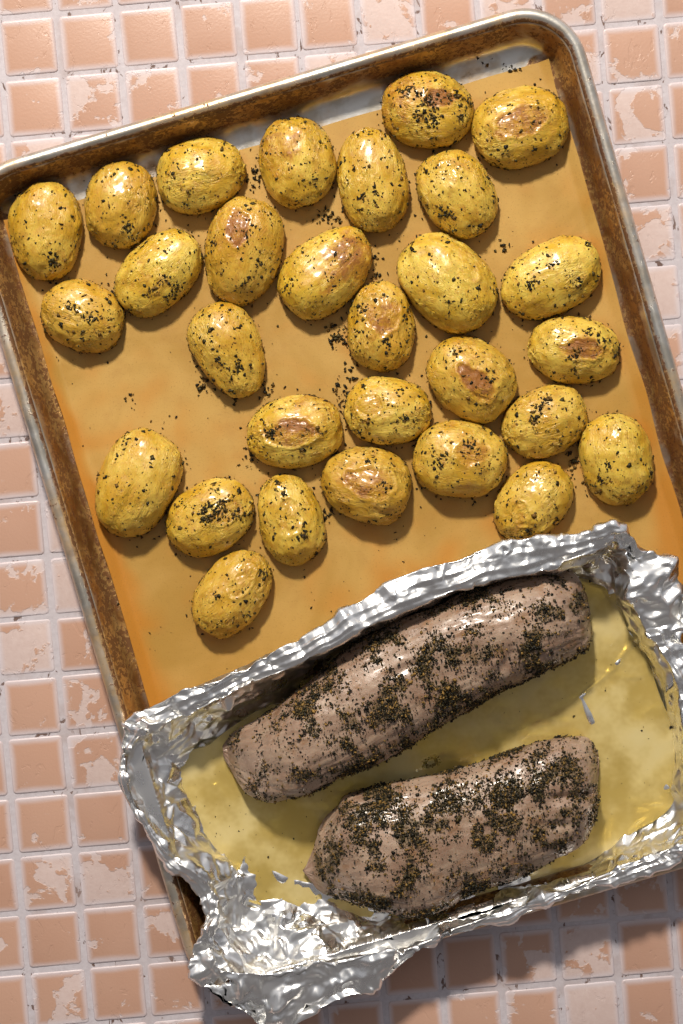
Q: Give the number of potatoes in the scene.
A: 29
